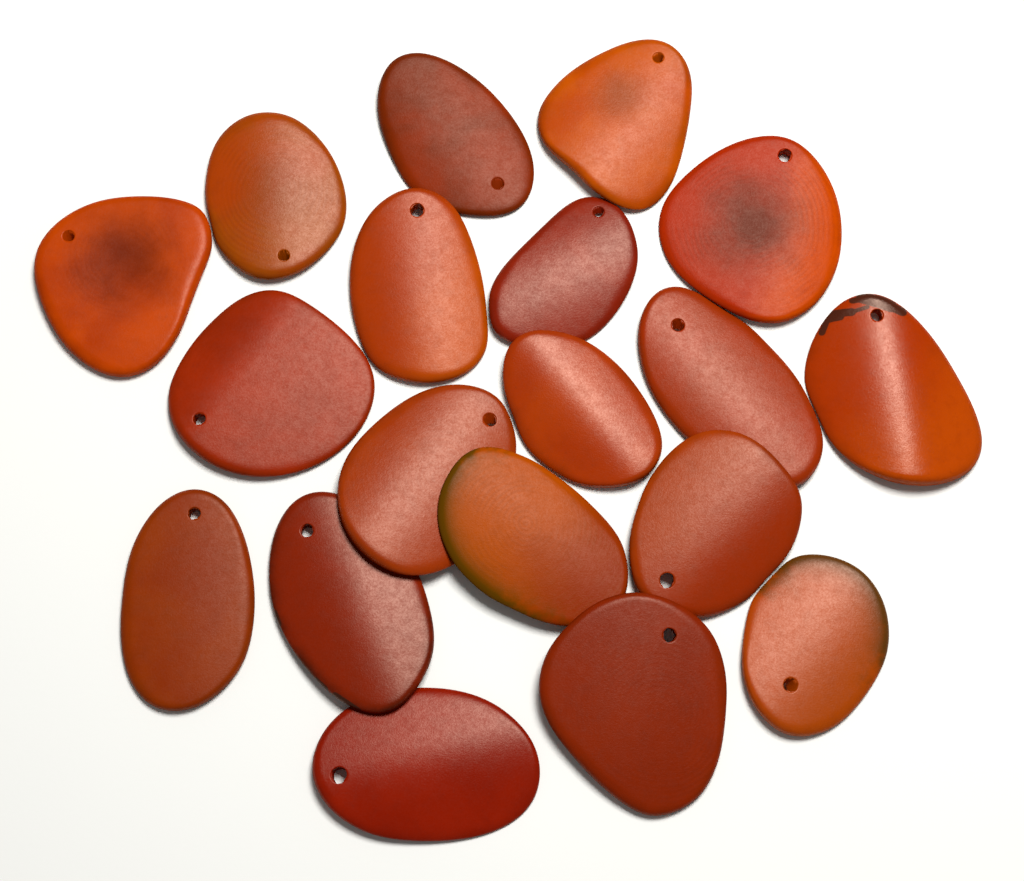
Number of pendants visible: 19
